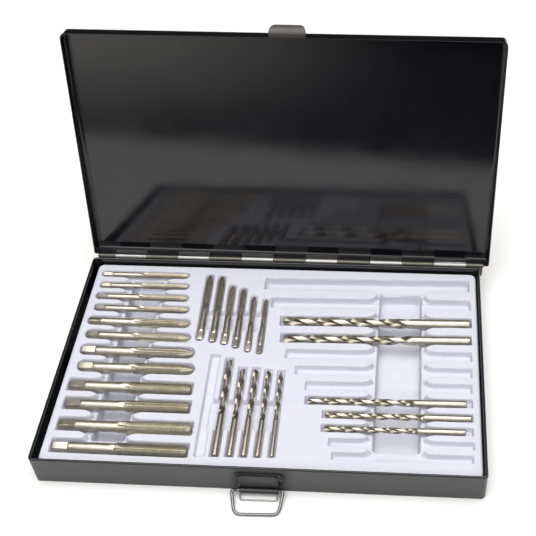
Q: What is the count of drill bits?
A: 10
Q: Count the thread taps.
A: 18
